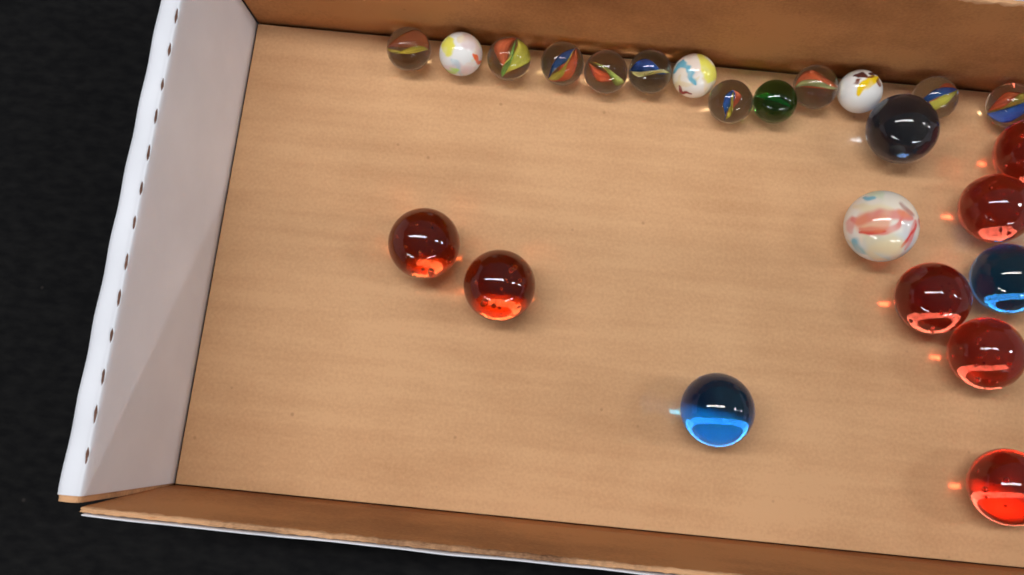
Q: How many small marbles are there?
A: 13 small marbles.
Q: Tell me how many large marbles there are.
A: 11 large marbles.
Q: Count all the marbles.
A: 24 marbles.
